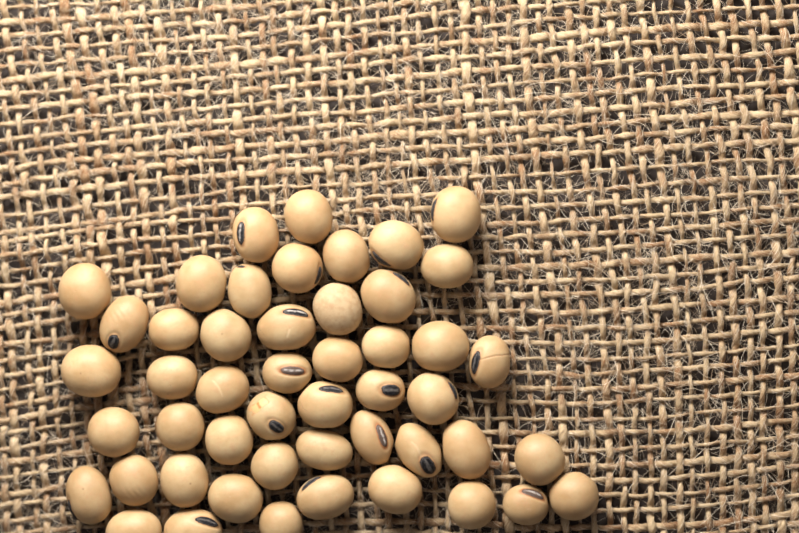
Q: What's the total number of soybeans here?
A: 49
